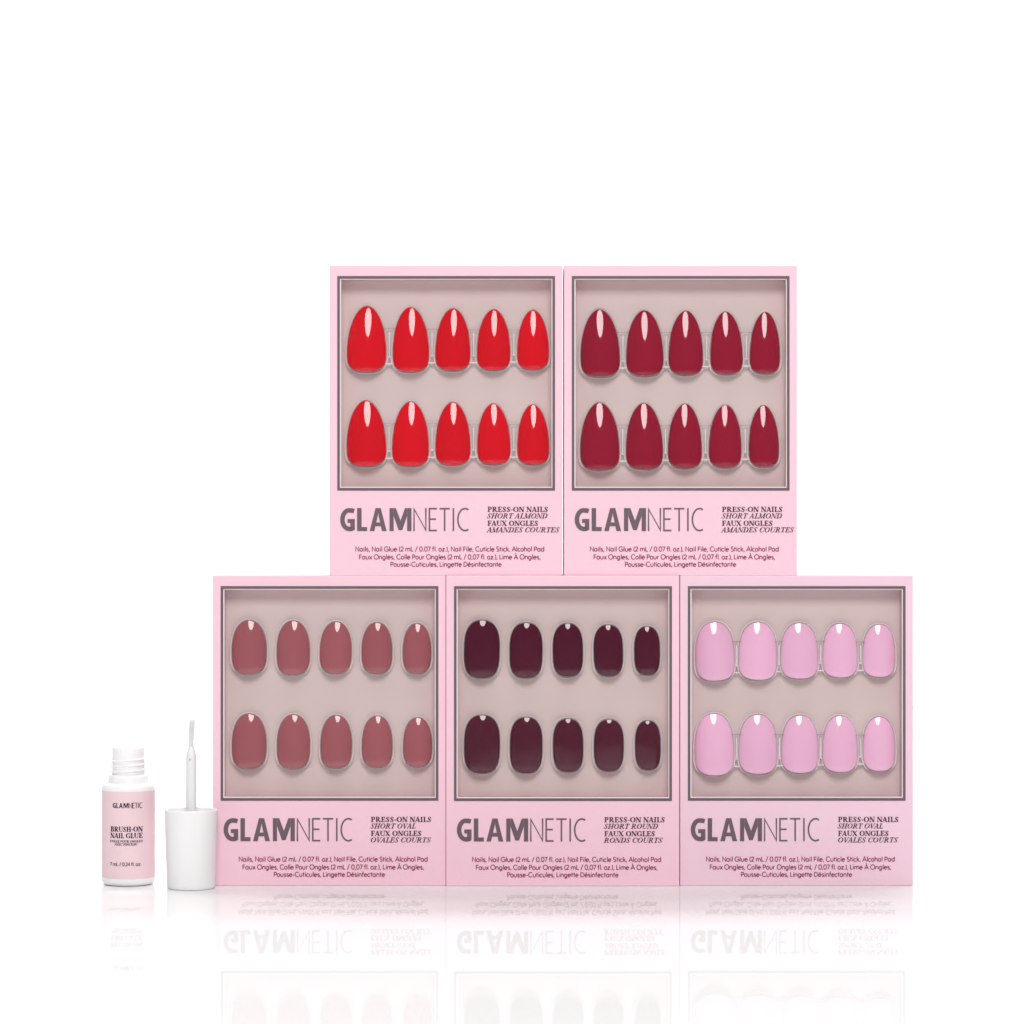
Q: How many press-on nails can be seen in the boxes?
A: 50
